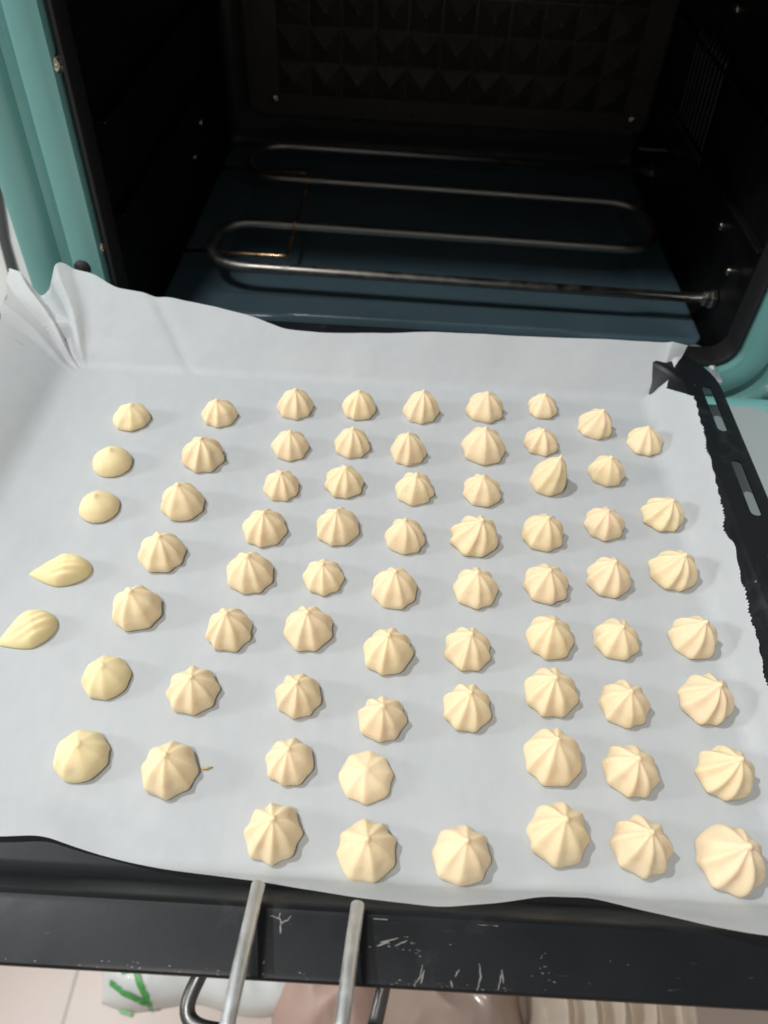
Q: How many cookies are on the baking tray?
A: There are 70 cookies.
